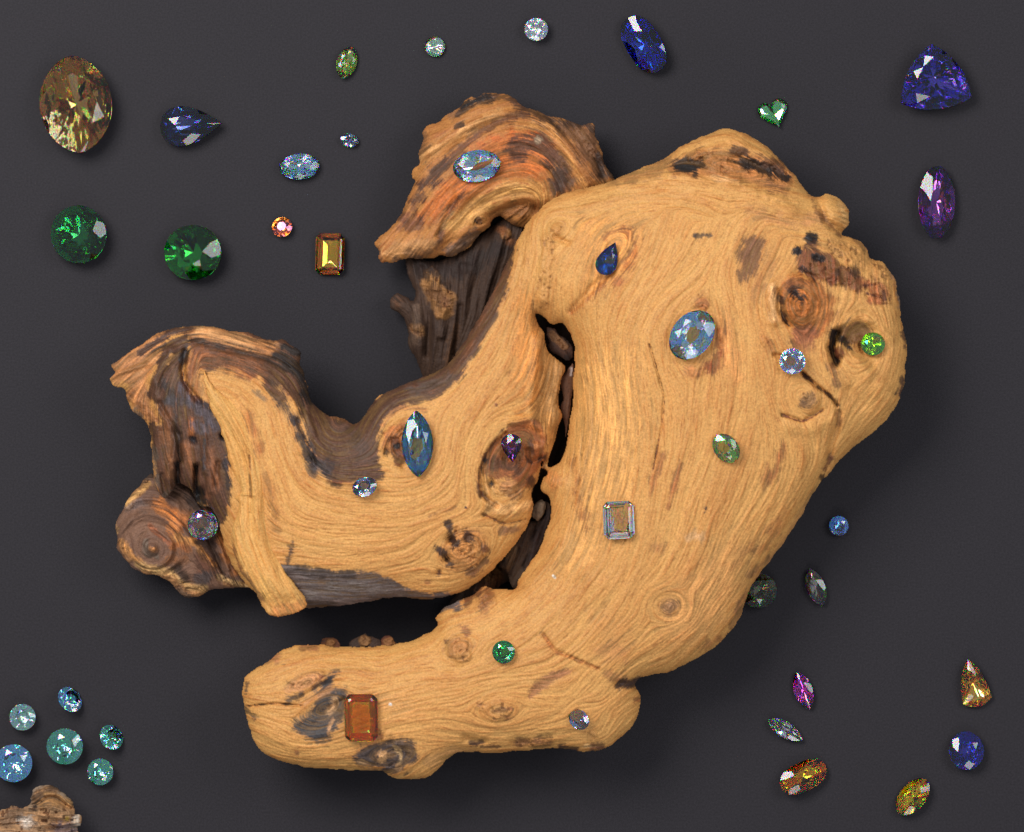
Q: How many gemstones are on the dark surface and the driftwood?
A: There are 44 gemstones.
